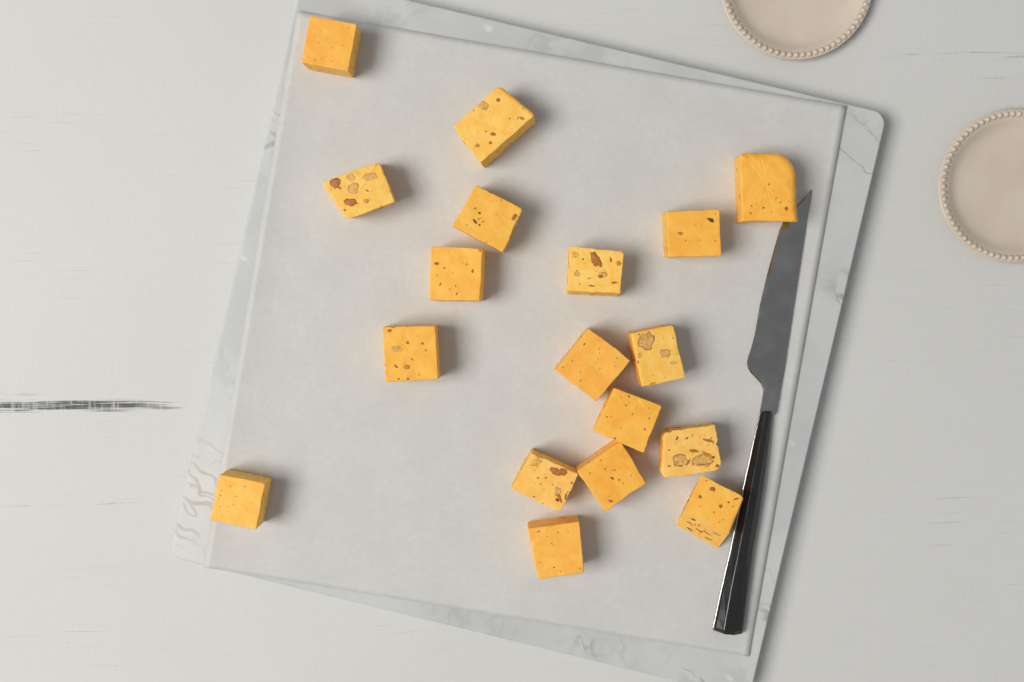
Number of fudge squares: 18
